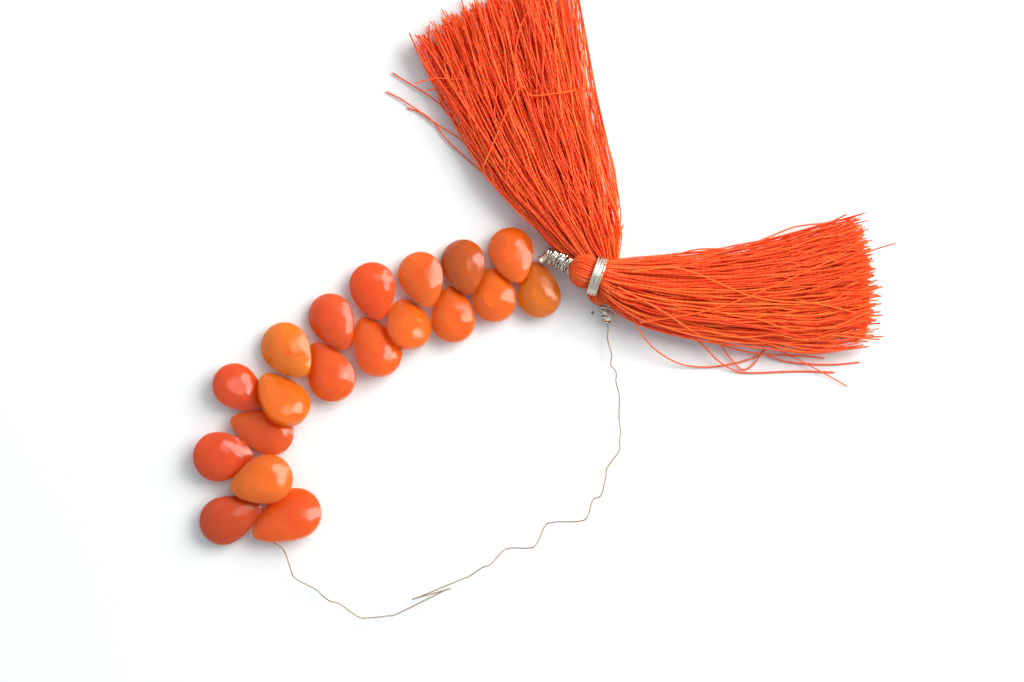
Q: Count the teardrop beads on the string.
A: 19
